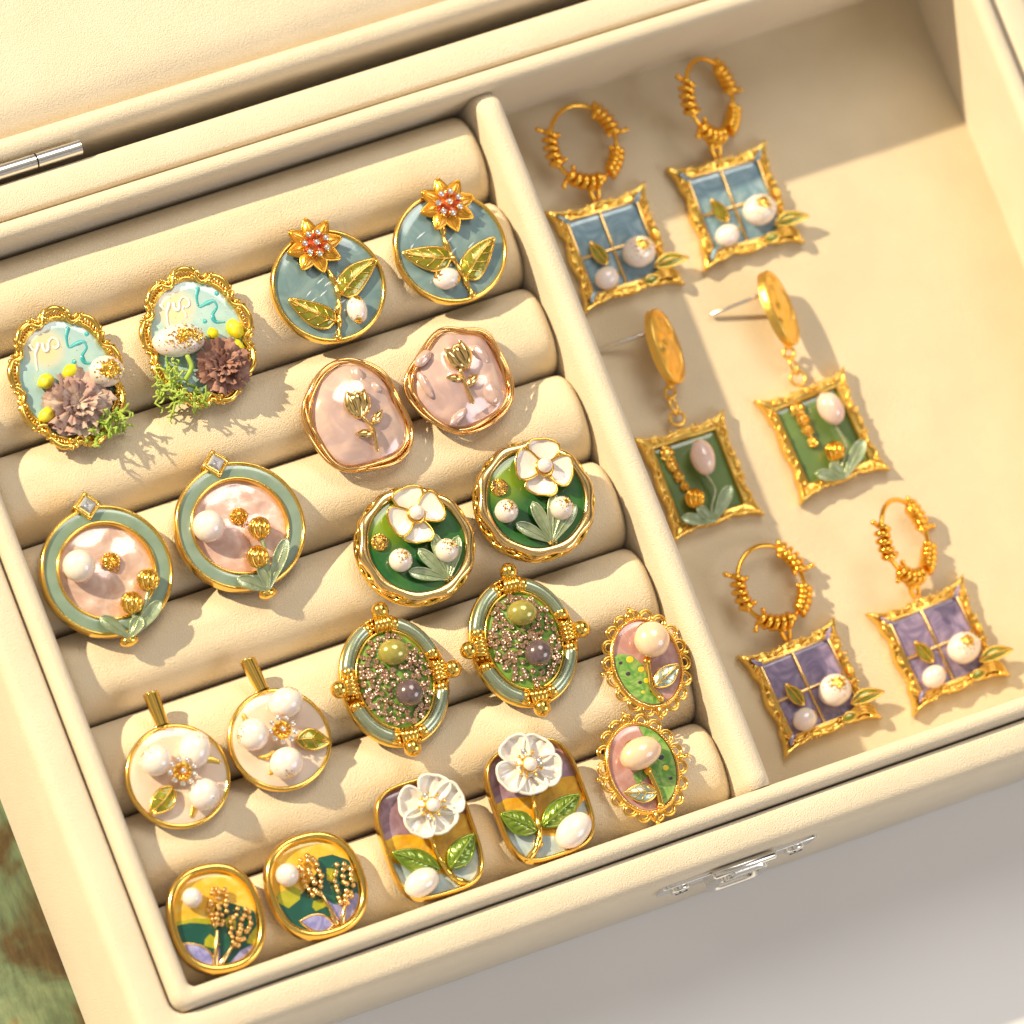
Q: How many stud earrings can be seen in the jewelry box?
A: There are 20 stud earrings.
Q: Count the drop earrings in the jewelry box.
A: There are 6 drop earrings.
